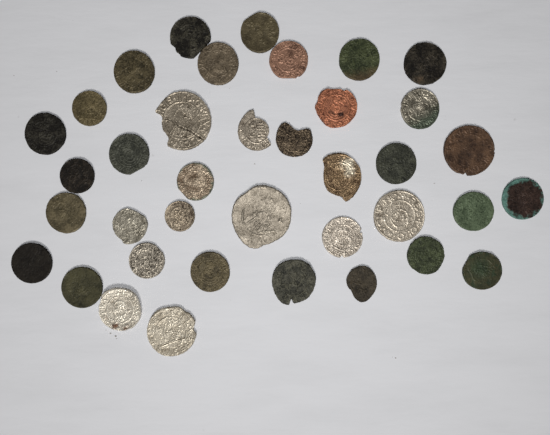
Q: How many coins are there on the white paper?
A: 38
